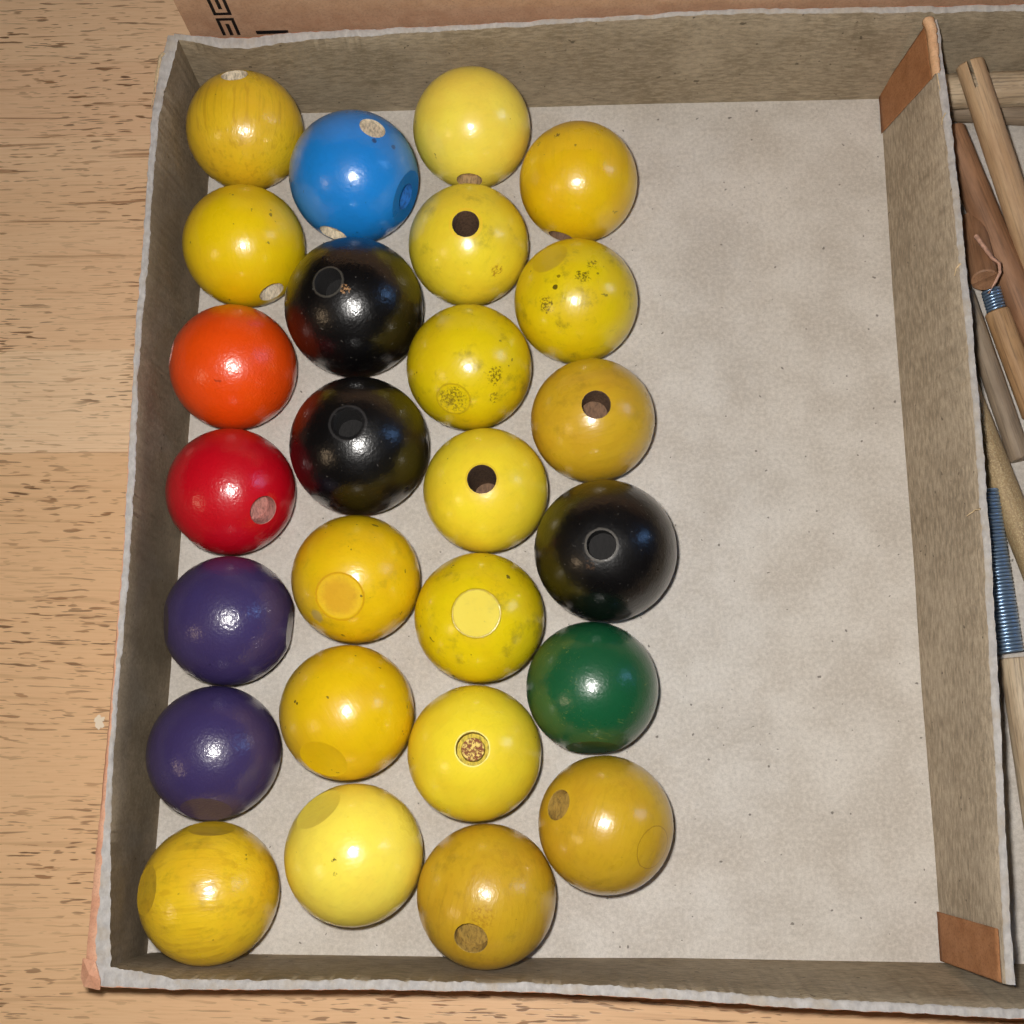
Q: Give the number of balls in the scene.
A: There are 26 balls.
